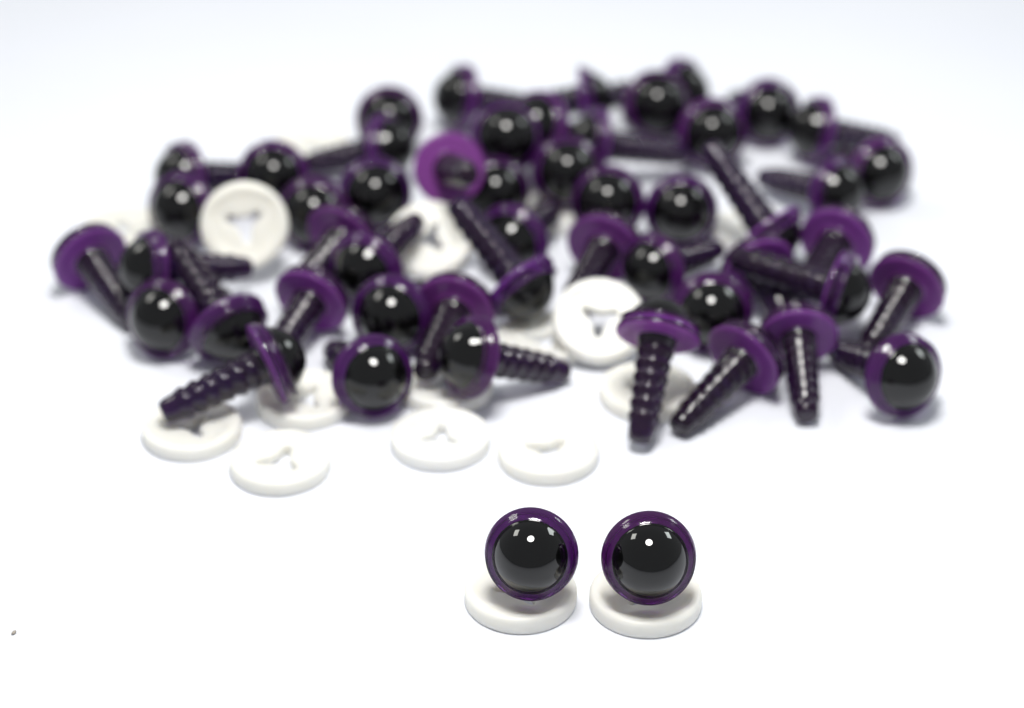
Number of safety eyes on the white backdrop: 52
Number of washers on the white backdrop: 17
